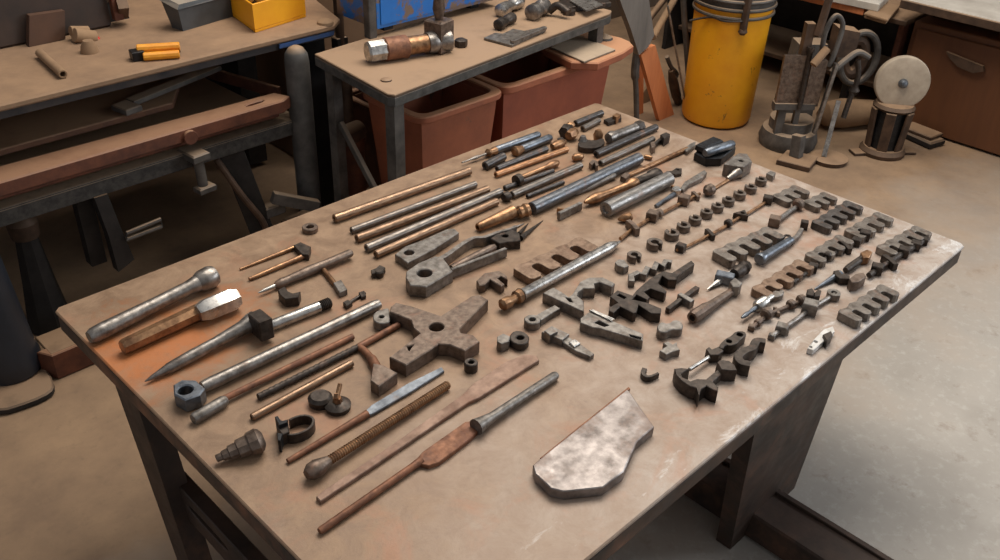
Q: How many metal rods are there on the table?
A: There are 18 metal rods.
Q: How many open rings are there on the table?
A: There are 11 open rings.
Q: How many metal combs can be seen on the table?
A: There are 10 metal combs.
